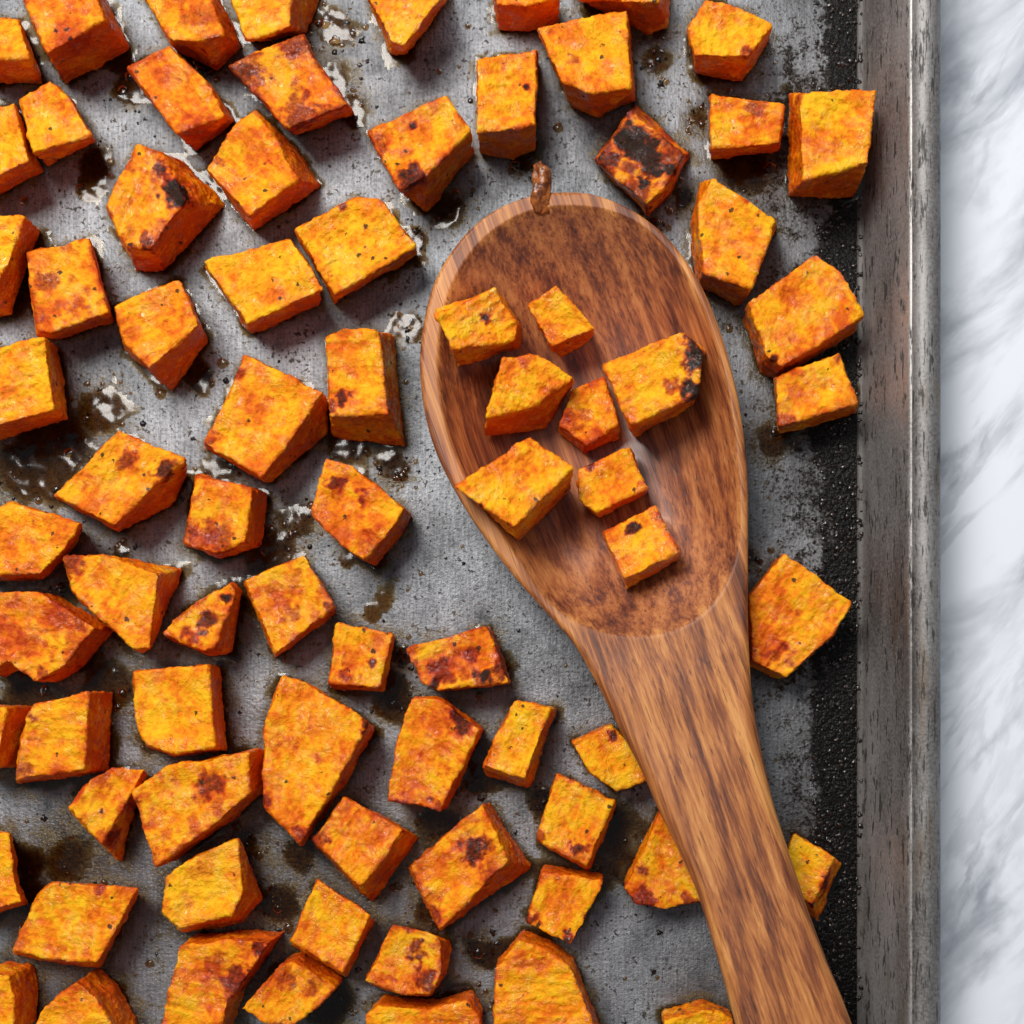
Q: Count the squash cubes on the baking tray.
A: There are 77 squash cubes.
